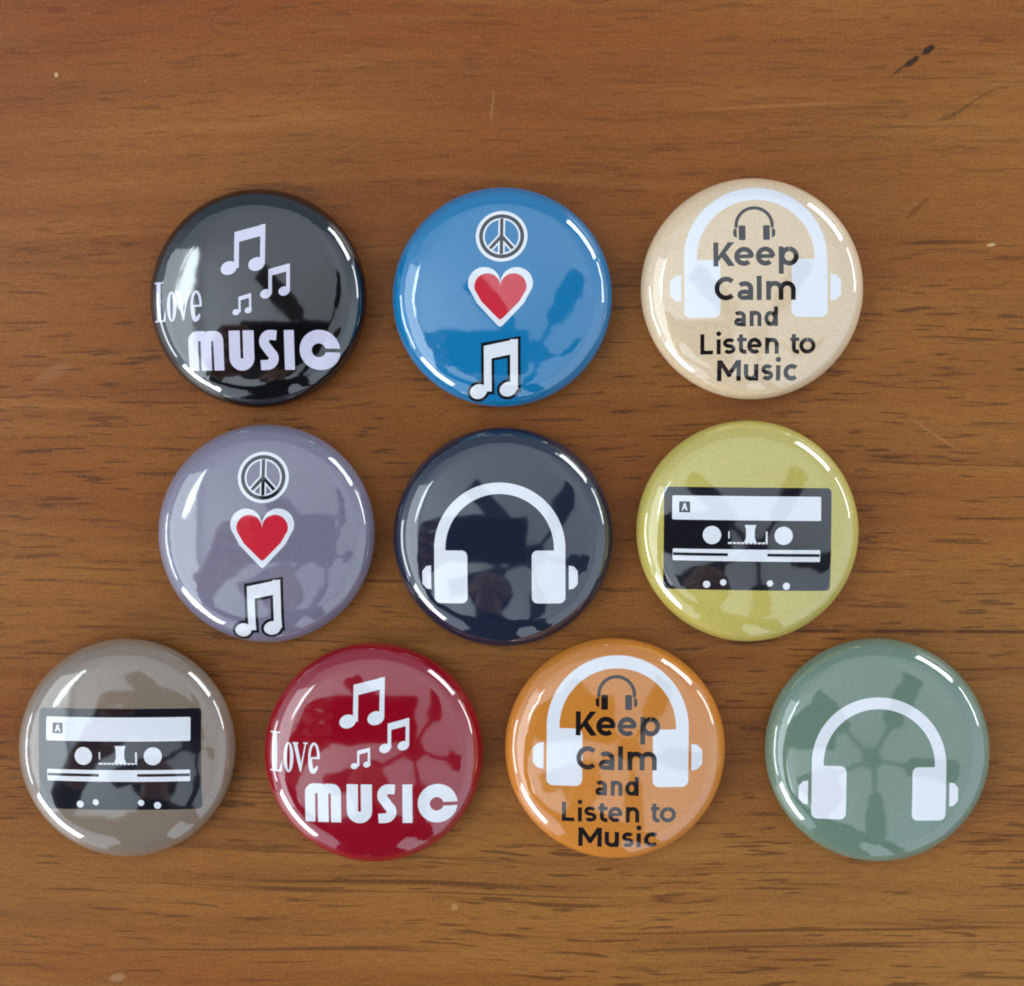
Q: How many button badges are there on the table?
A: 10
